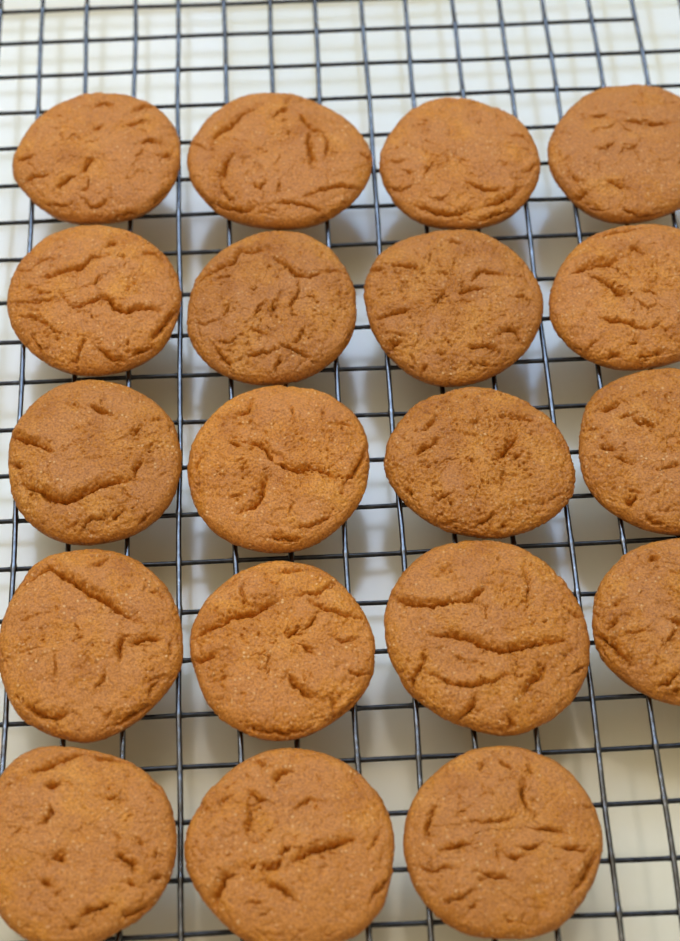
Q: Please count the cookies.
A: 19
